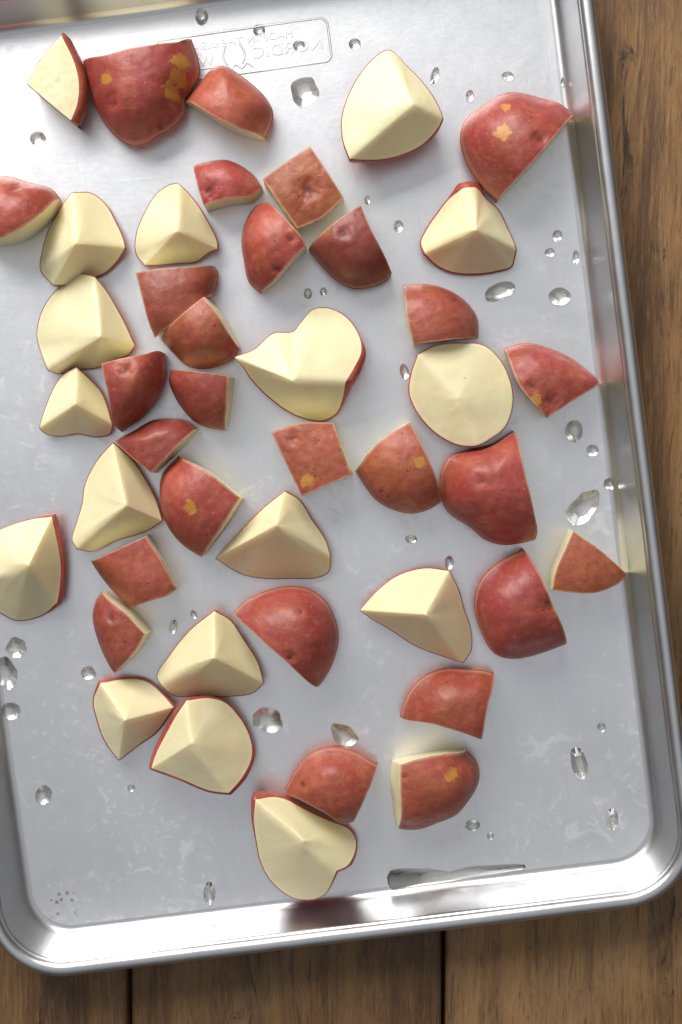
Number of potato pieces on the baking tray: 44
